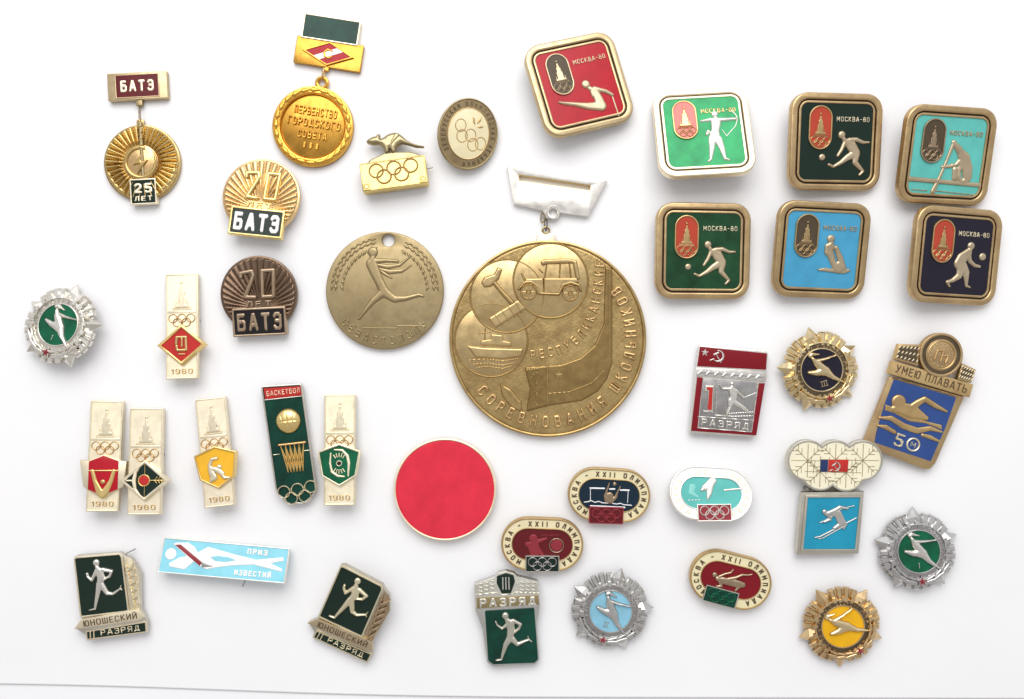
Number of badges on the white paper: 34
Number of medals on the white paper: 4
